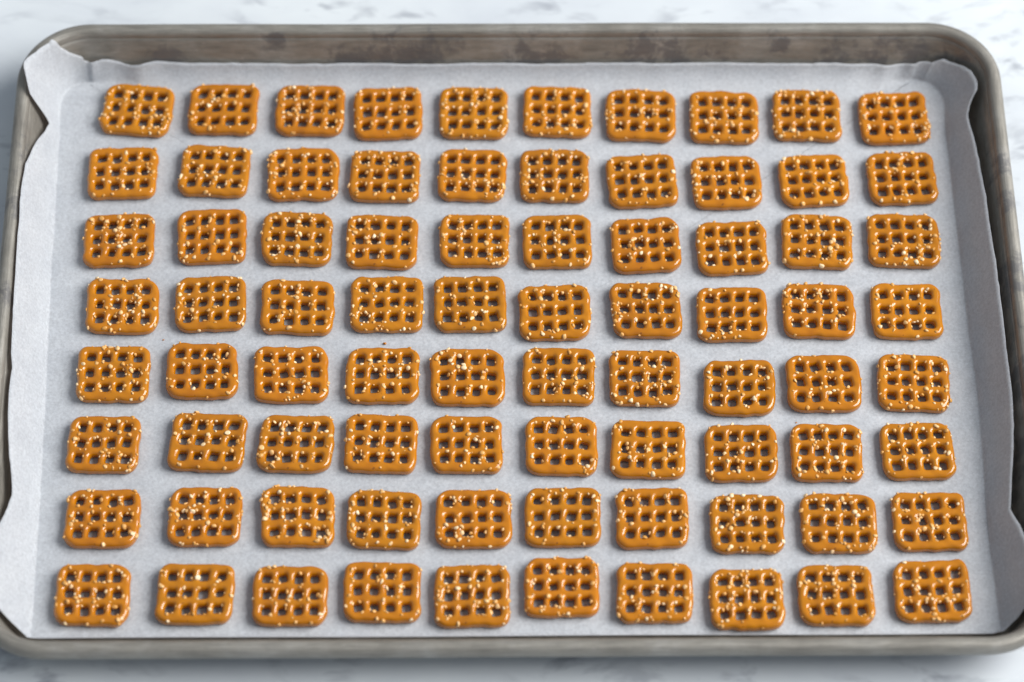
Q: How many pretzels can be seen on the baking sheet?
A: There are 80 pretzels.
